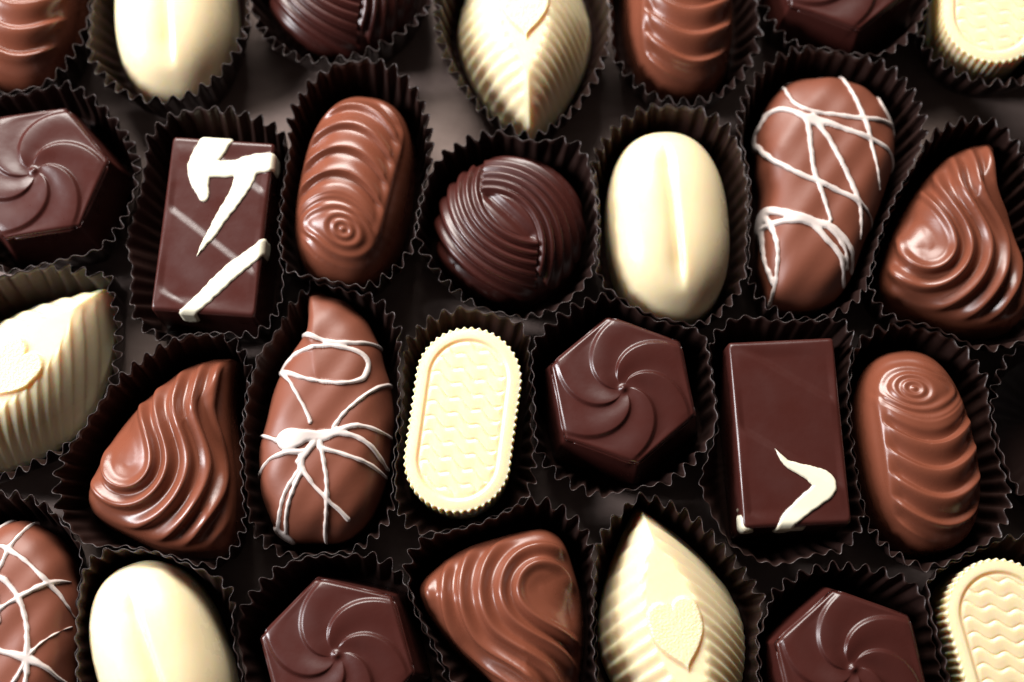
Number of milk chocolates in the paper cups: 10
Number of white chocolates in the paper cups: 9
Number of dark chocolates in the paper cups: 9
